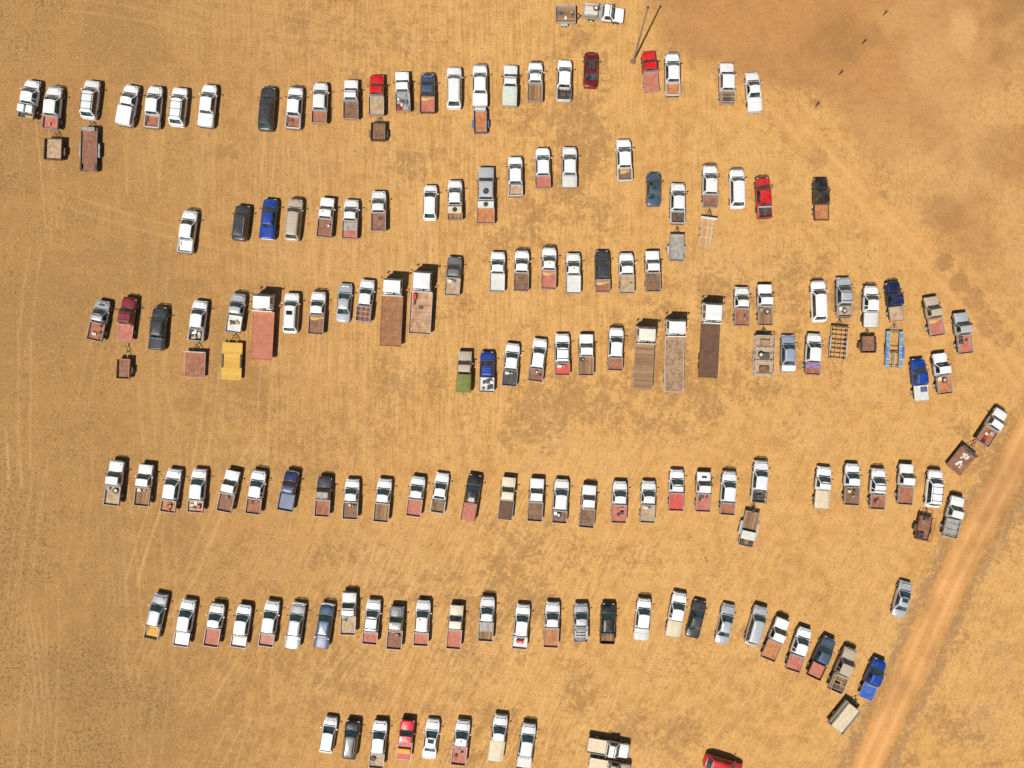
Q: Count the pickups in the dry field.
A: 128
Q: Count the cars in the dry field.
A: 22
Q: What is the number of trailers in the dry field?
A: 18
